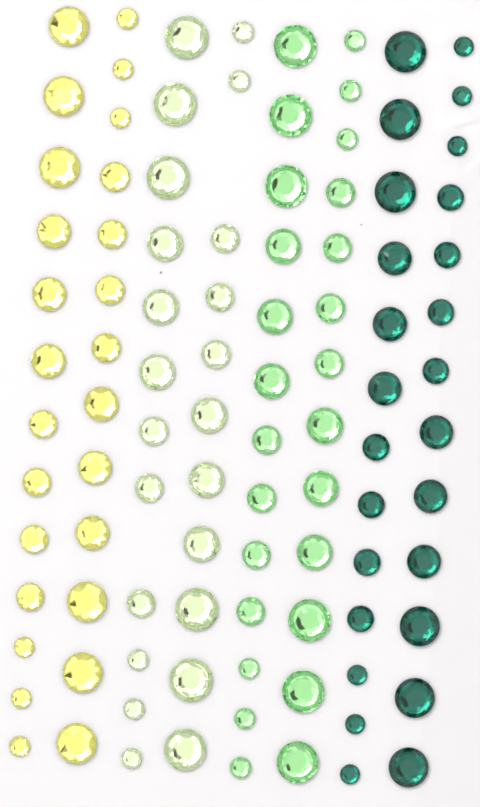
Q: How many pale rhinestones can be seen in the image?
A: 23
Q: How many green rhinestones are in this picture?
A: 26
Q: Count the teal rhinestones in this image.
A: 26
